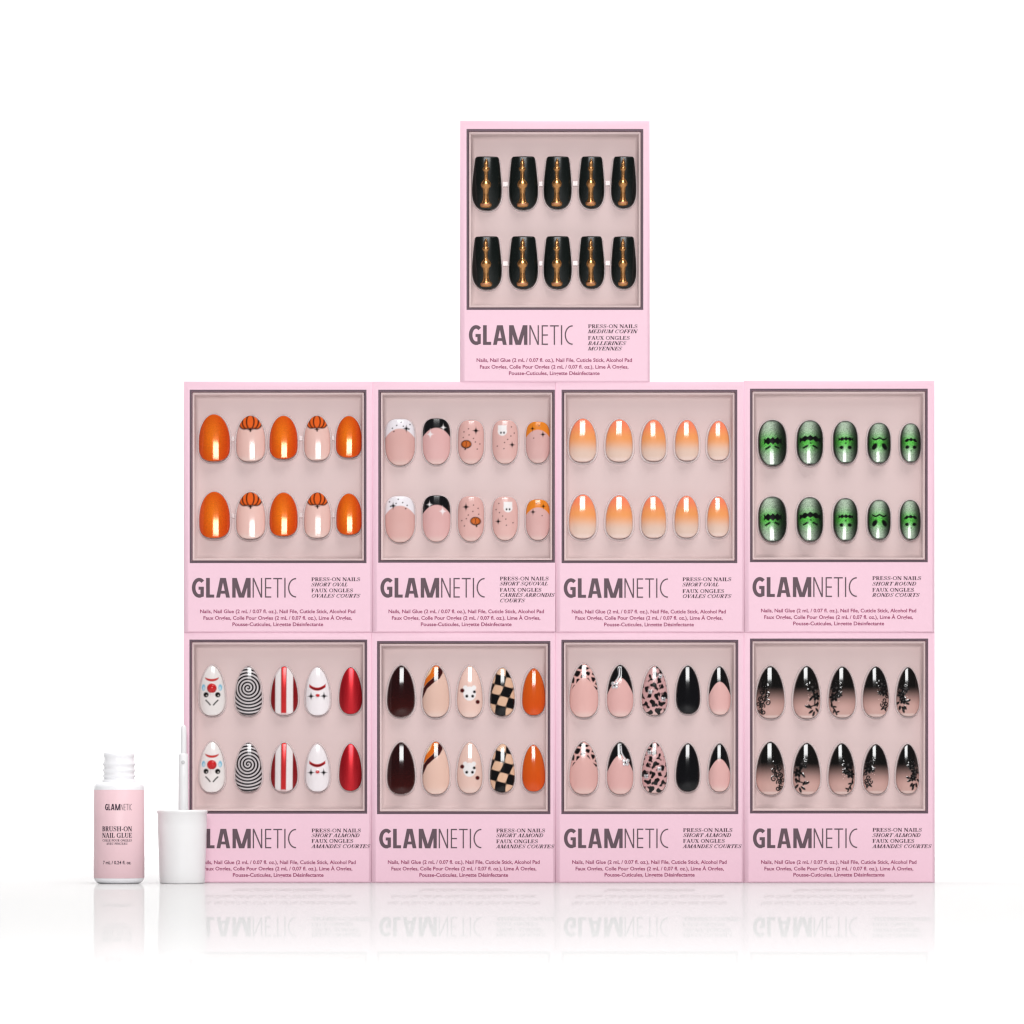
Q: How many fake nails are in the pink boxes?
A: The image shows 90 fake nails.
